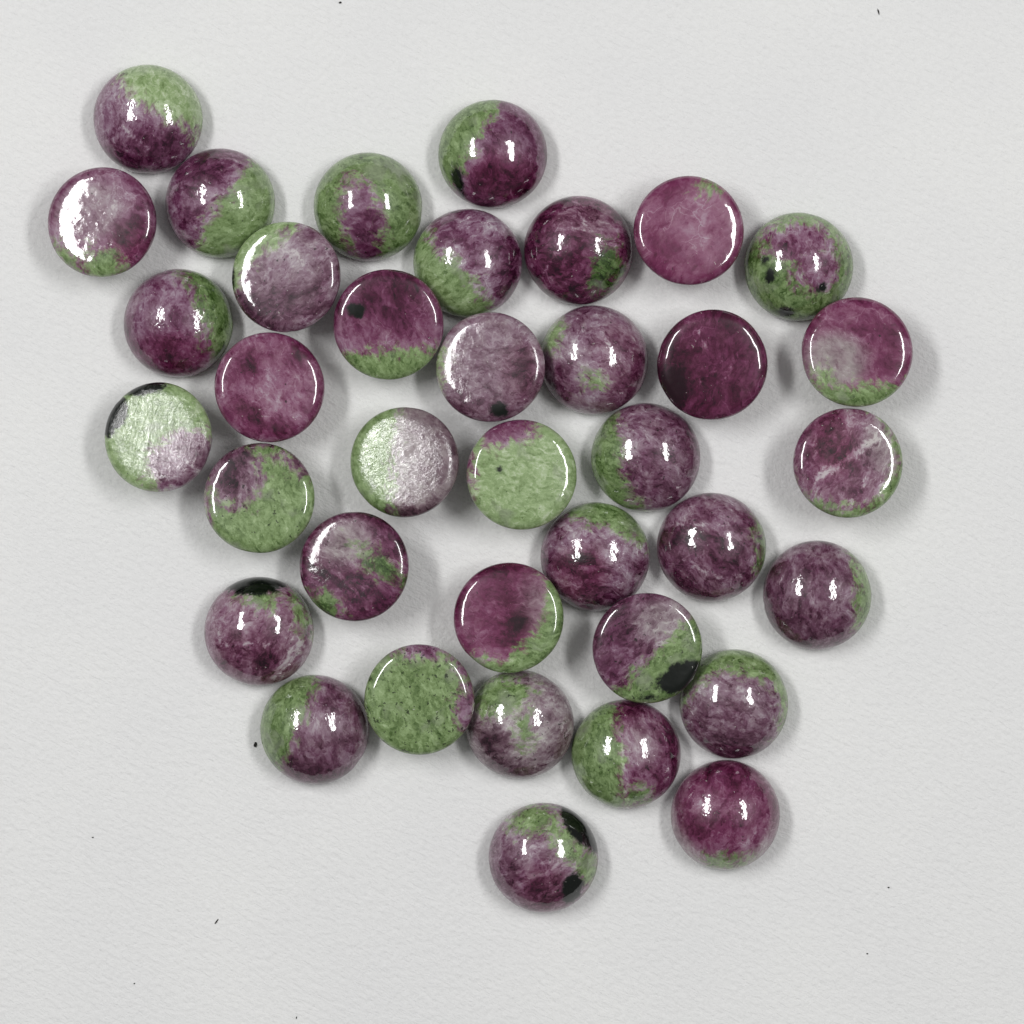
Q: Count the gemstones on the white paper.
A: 37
